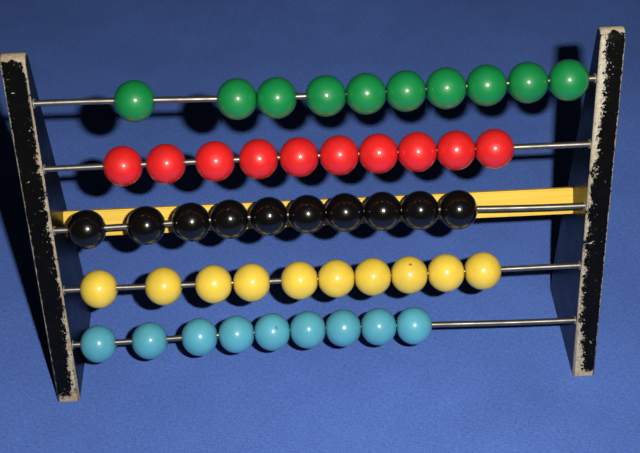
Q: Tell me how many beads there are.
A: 49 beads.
